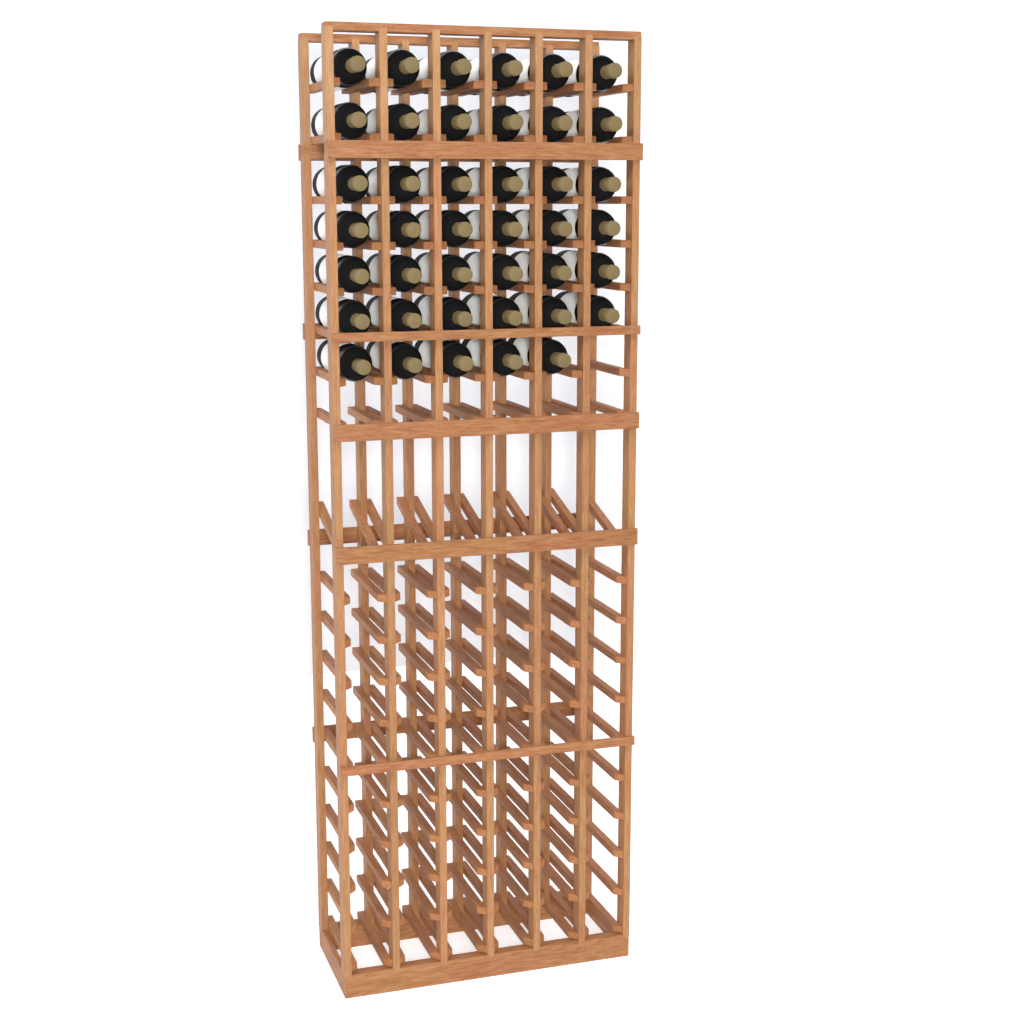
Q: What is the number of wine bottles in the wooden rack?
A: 41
